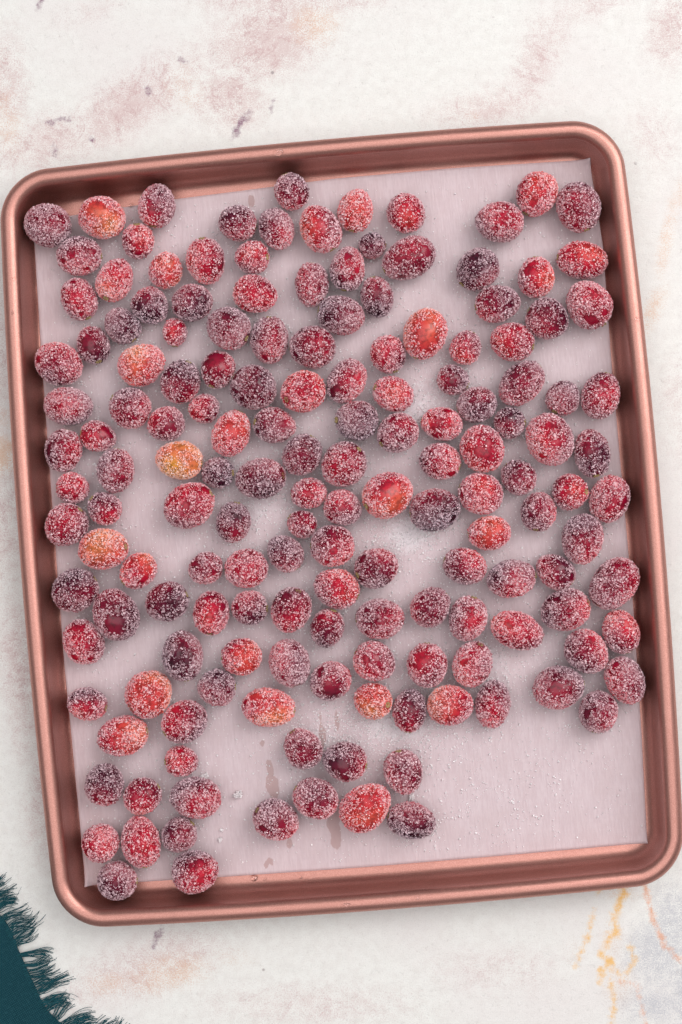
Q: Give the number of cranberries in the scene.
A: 159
